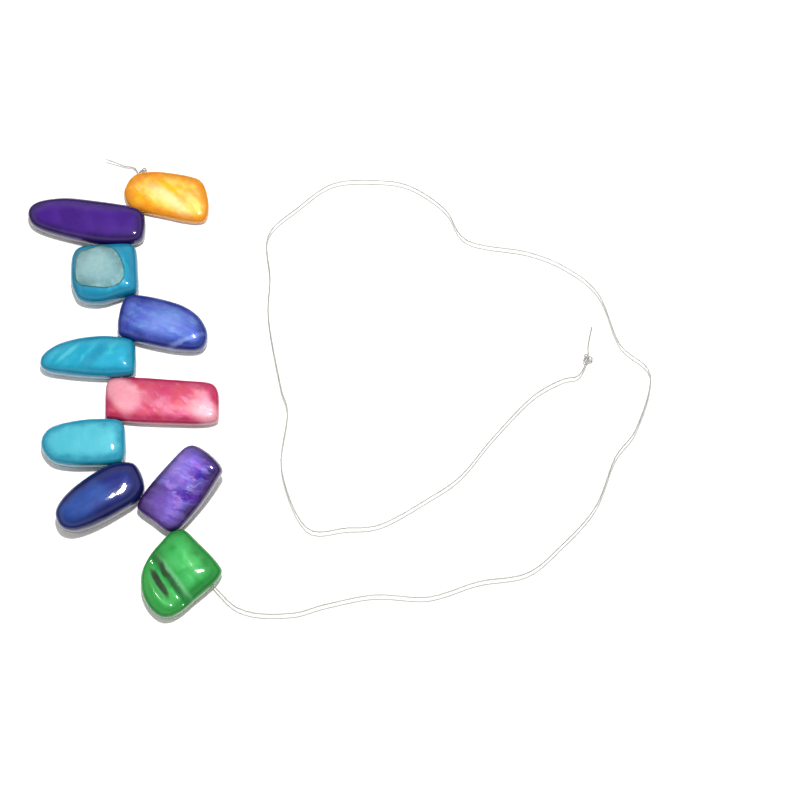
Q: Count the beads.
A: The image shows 10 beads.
